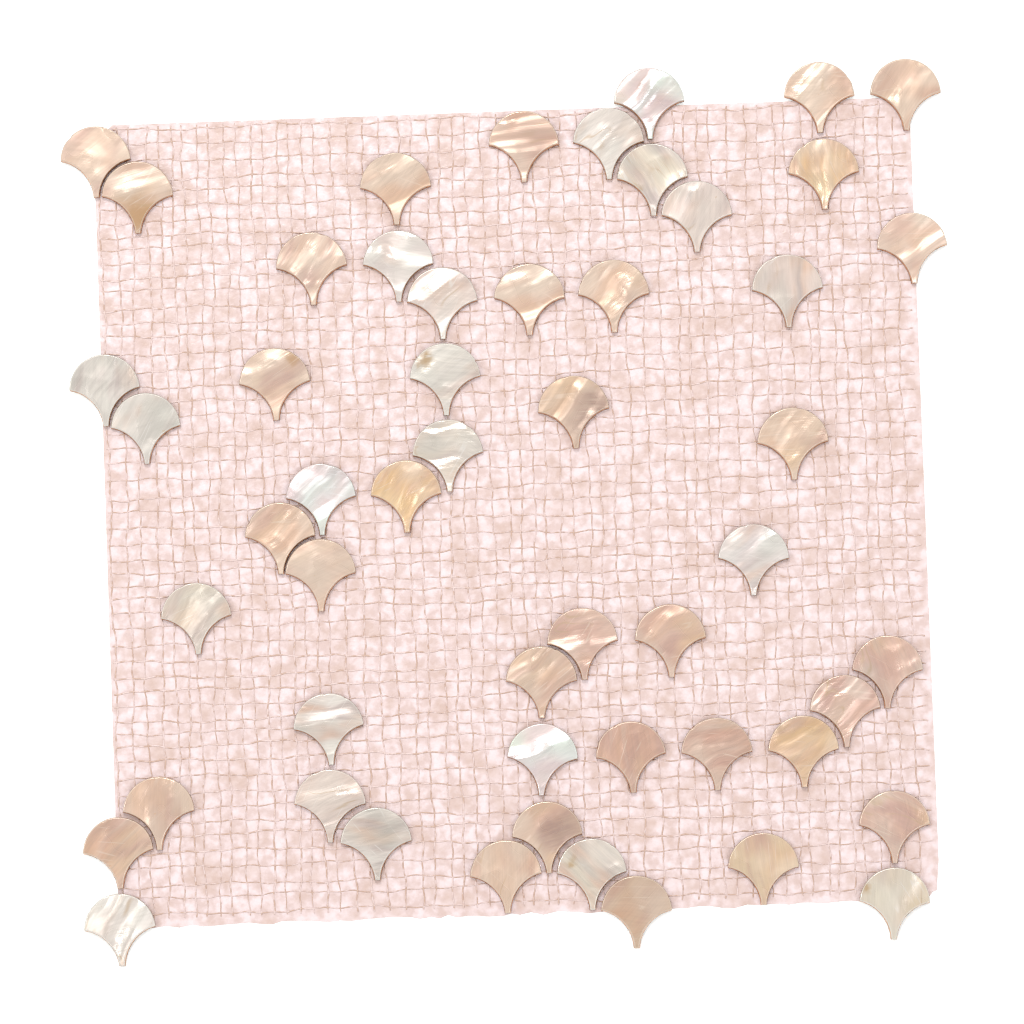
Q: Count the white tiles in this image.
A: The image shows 21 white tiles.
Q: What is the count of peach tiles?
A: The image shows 32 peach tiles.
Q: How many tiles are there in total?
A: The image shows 53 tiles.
